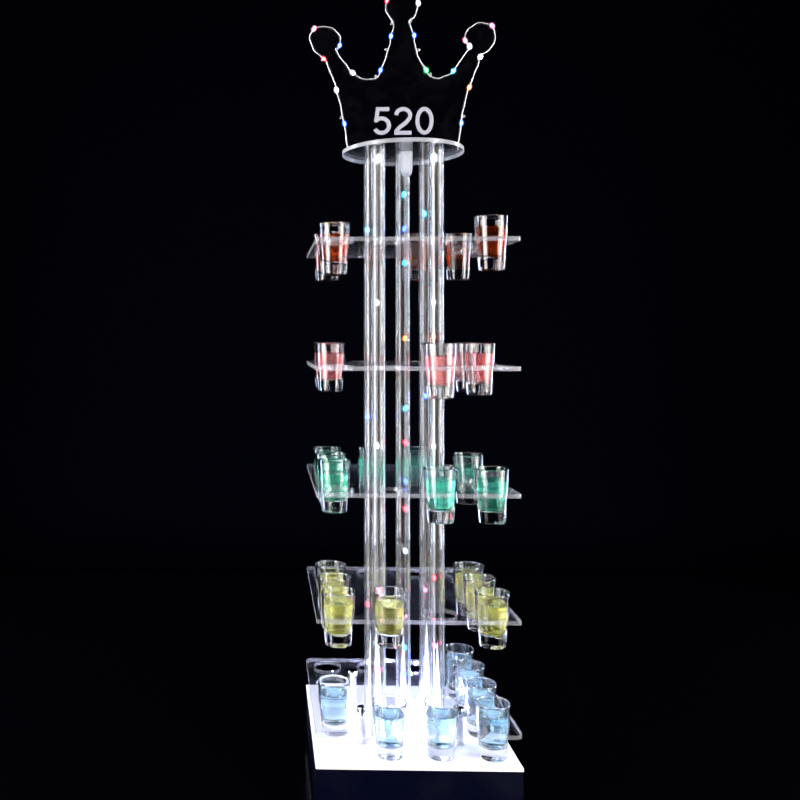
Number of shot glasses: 32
